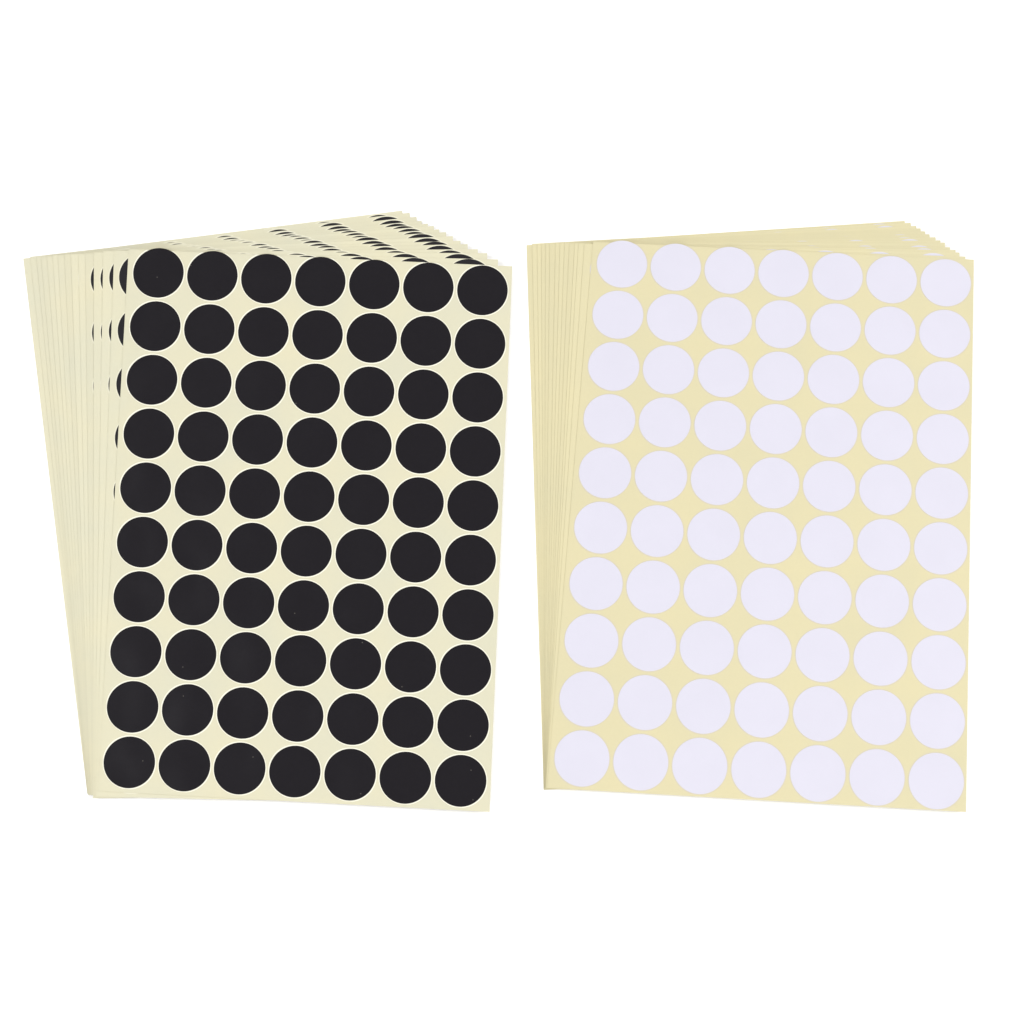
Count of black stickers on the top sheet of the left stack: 70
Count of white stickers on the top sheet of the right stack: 70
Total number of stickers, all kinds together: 140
